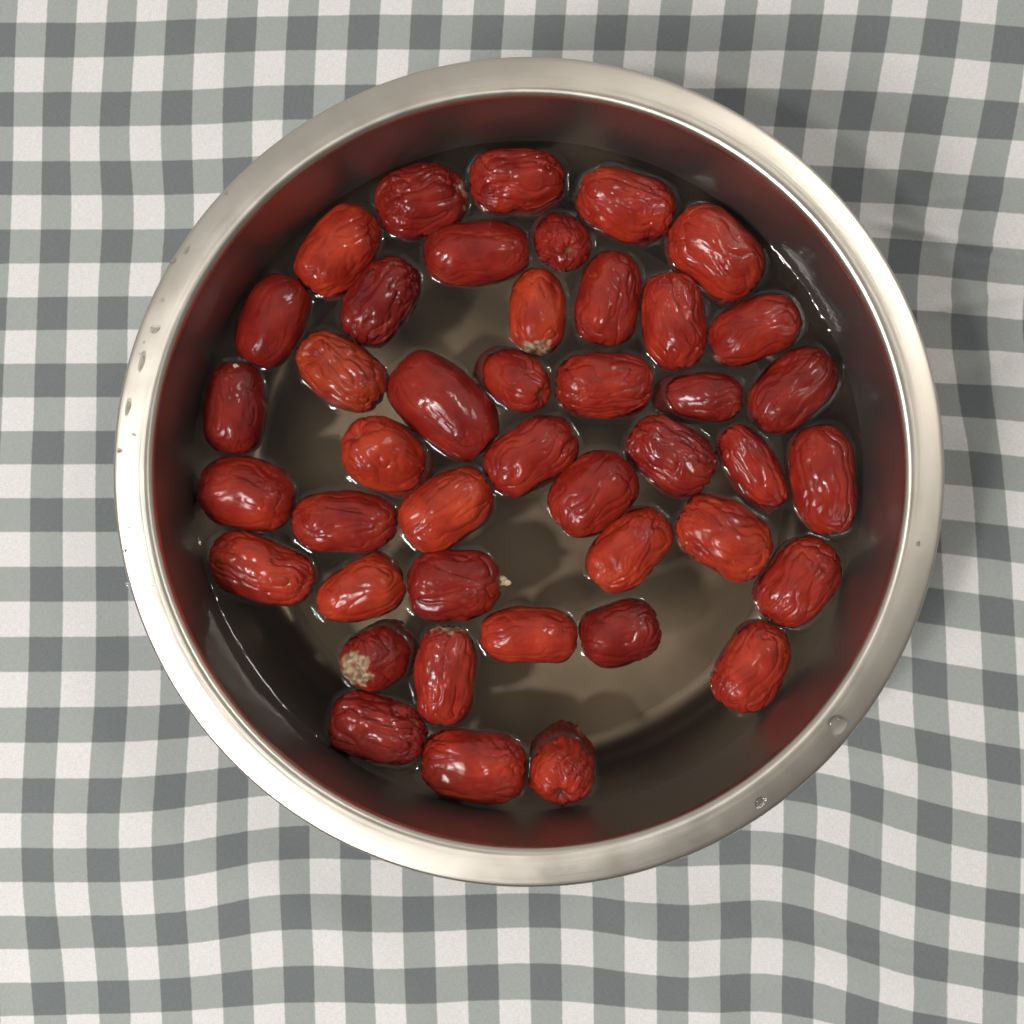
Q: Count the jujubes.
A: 43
